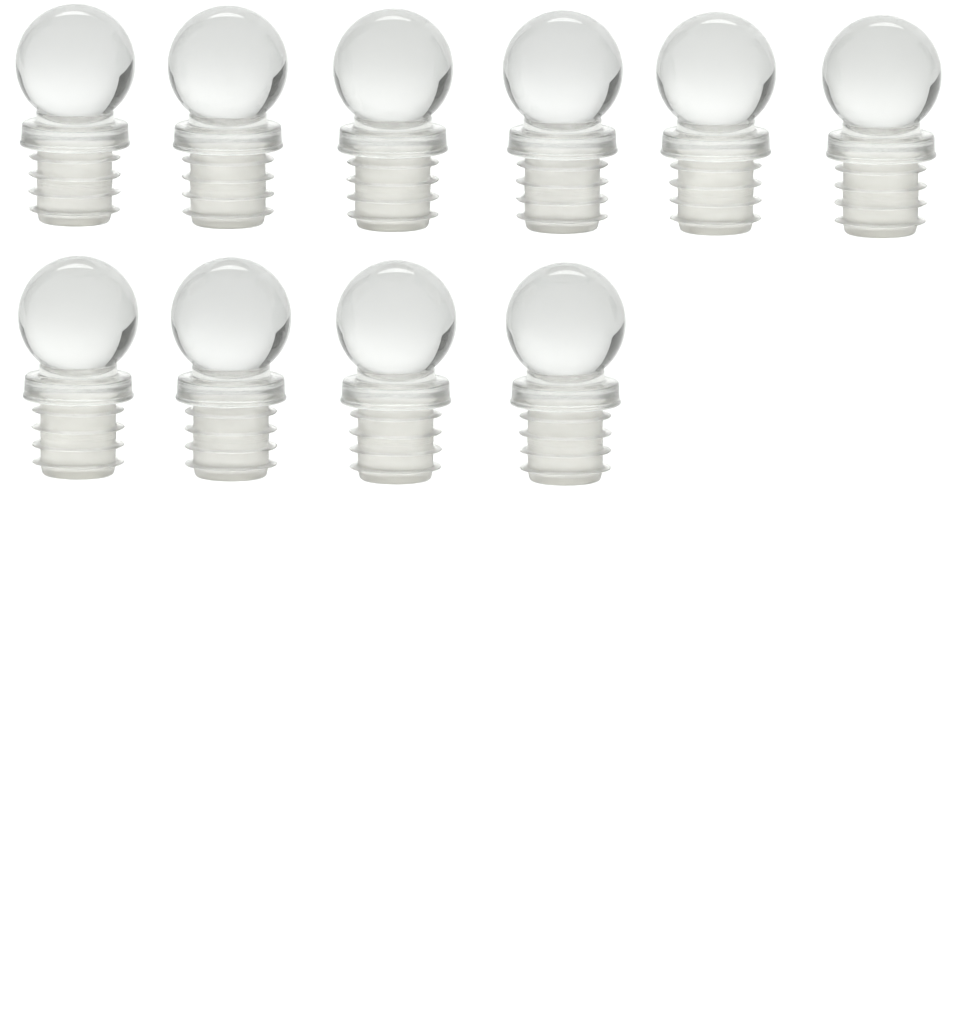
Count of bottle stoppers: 10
